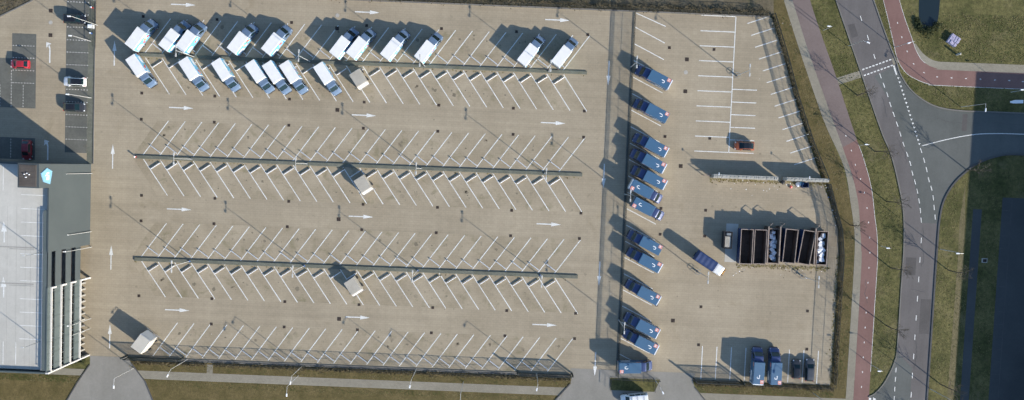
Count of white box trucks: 18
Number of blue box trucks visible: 15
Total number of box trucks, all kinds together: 33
